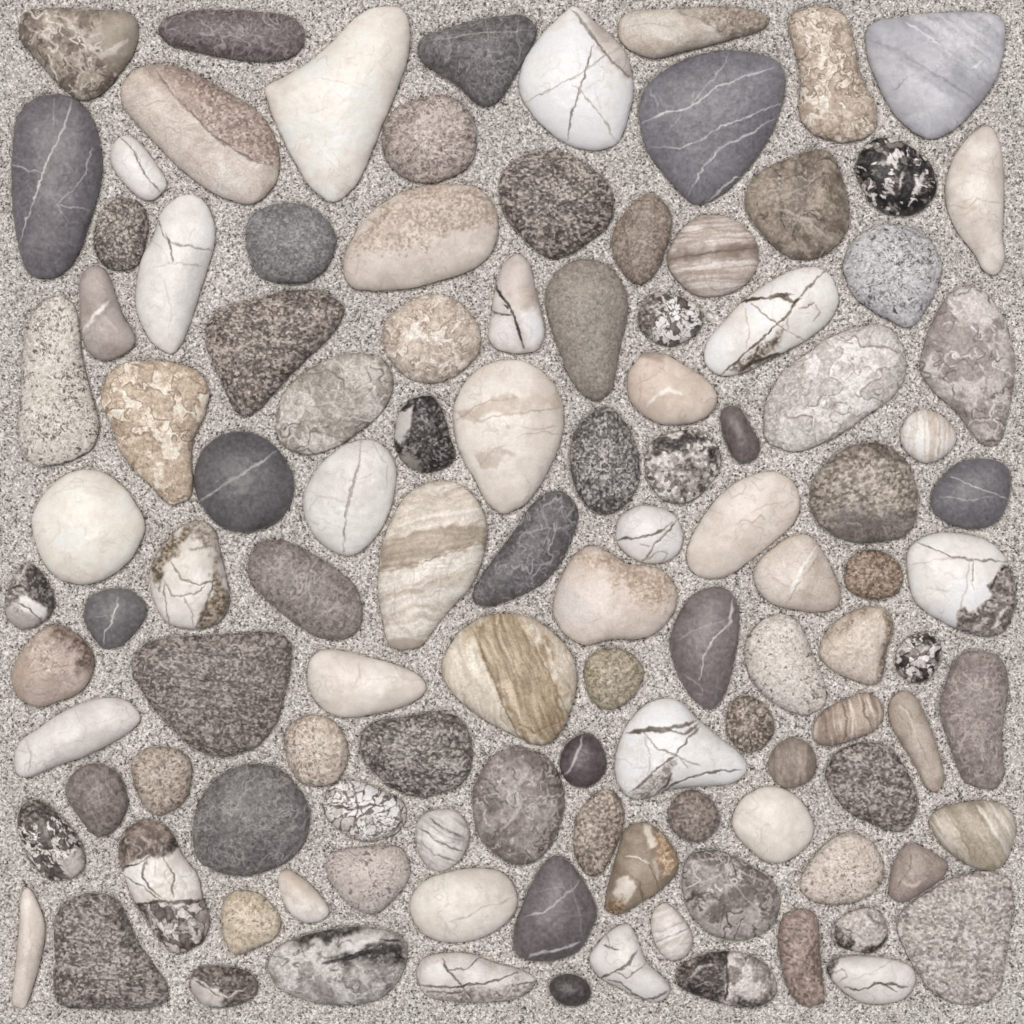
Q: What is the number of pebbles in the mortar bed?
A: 114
